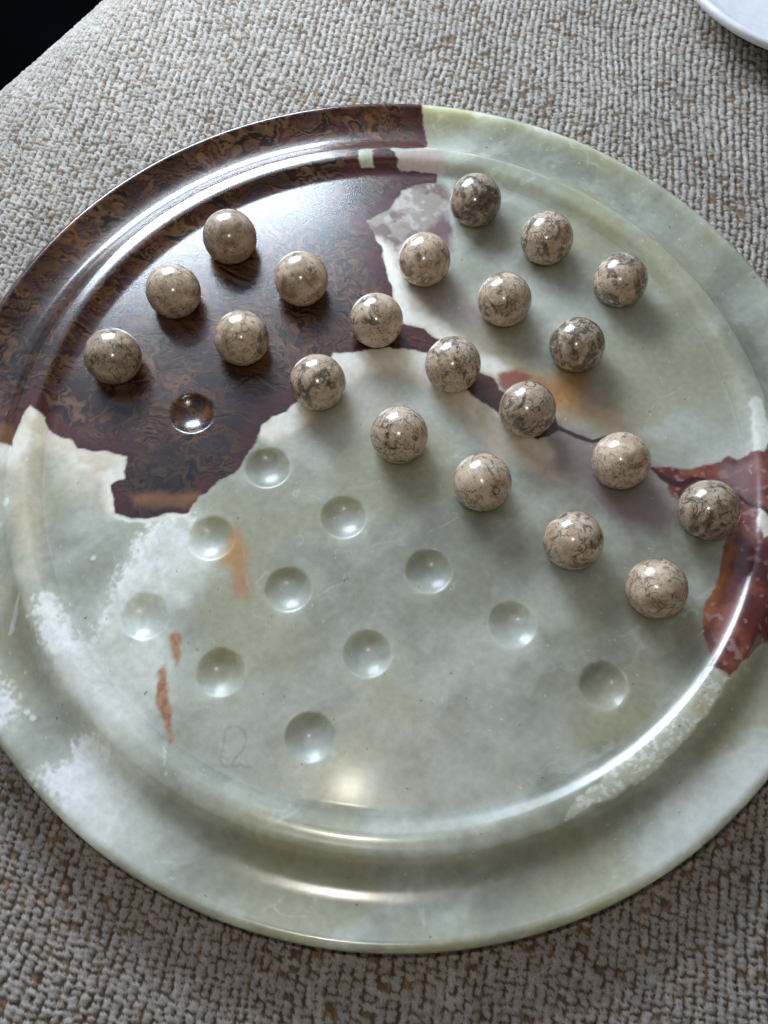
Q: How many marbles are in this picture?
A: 21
